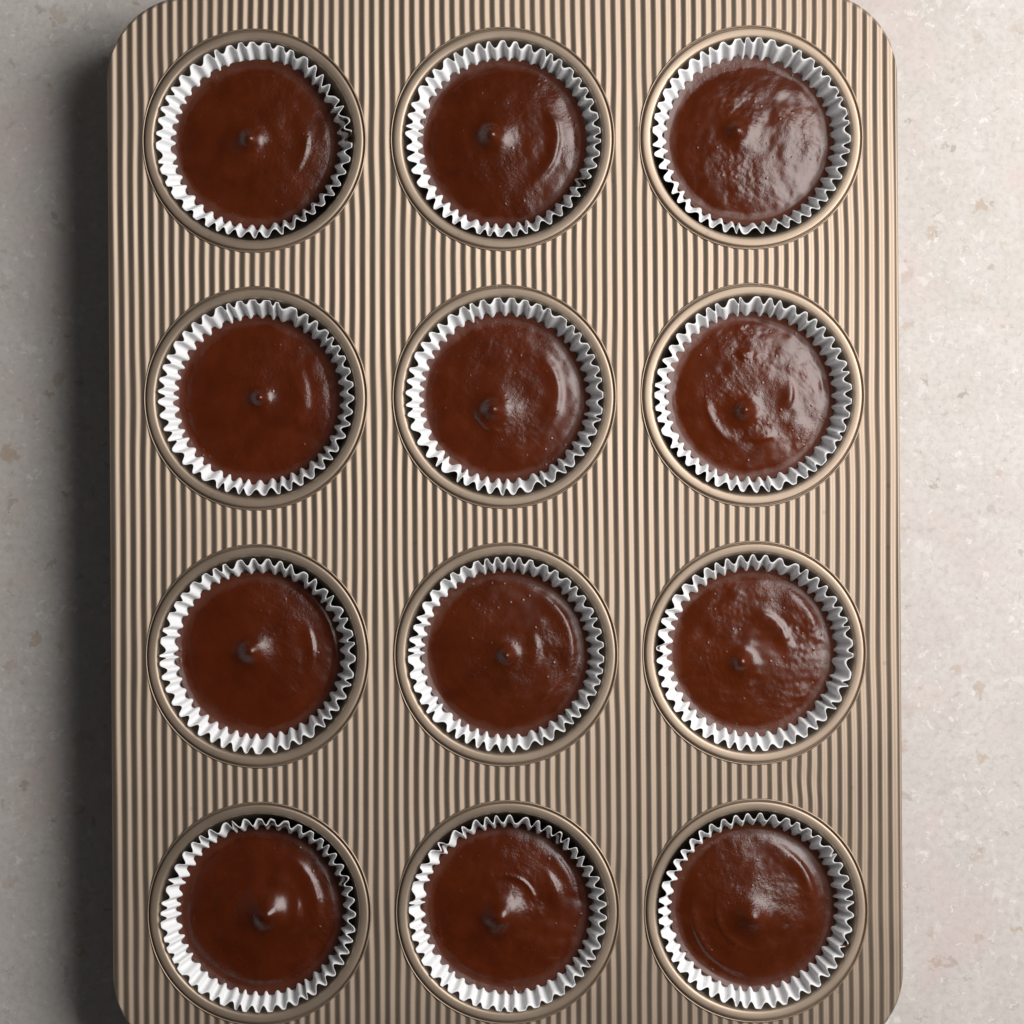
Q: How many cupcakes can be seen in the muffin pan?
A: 12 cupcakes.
